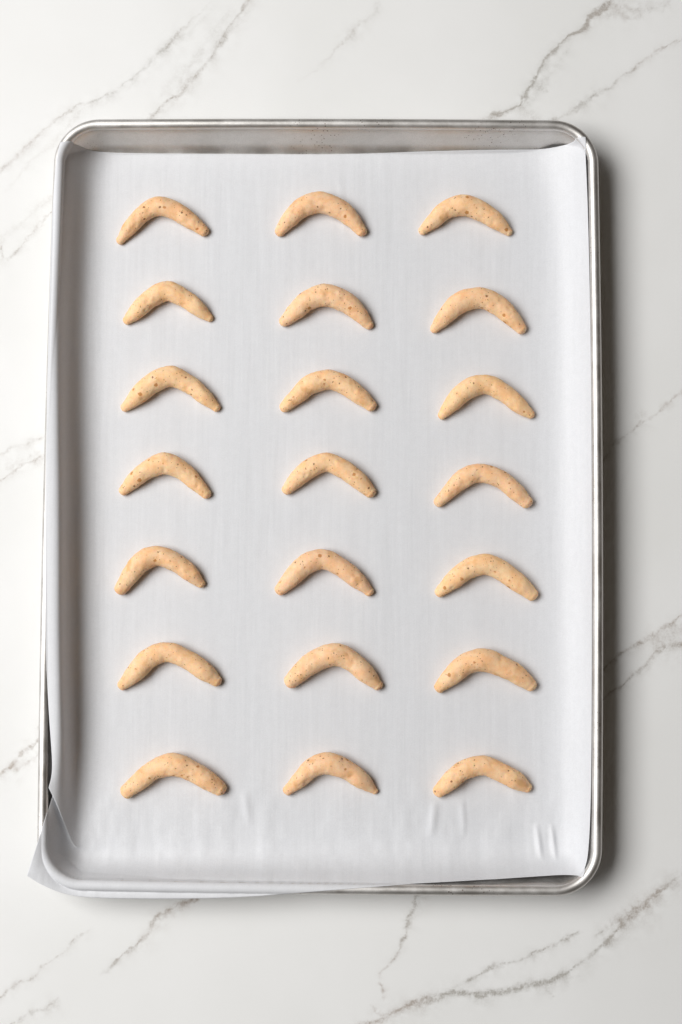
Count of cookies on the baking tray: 21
